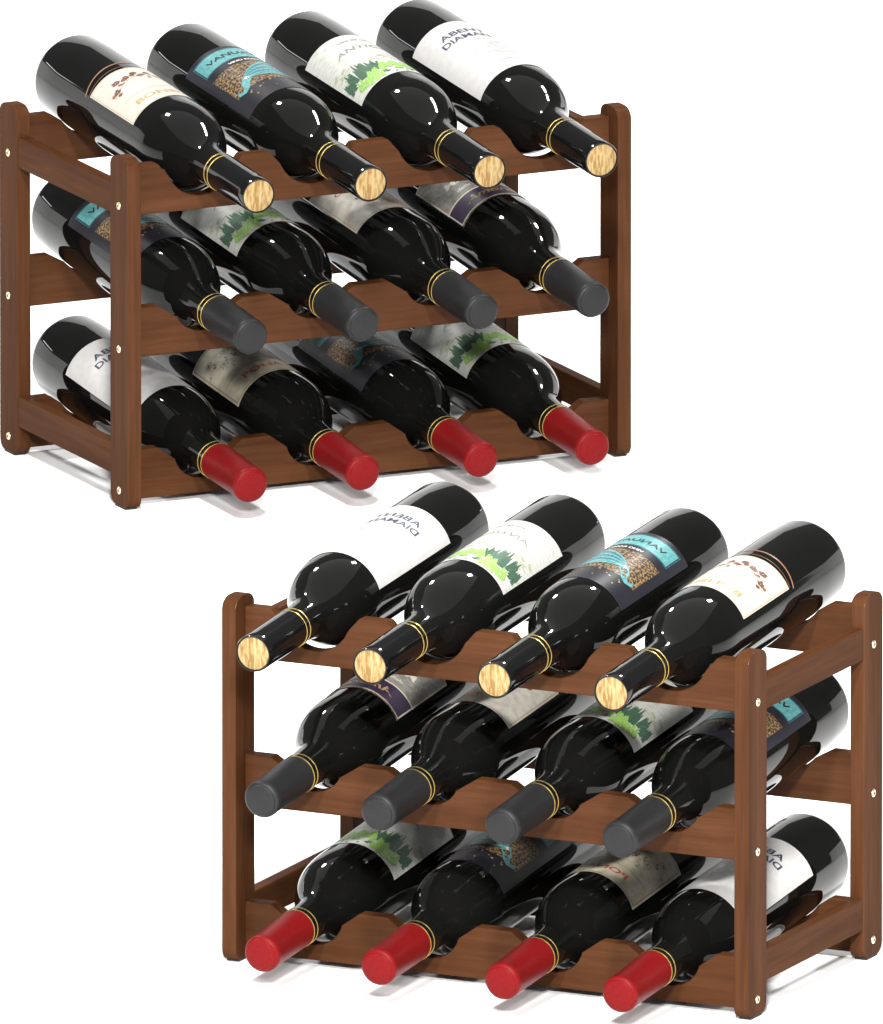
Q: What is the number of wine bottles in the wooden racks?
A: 24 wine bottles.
